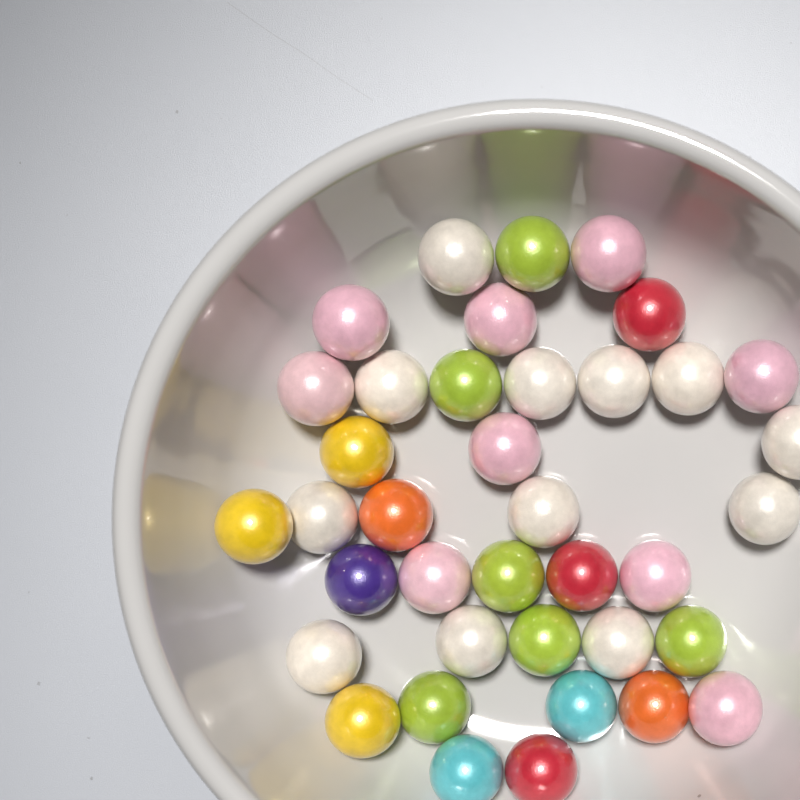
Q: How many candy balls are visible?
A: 38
